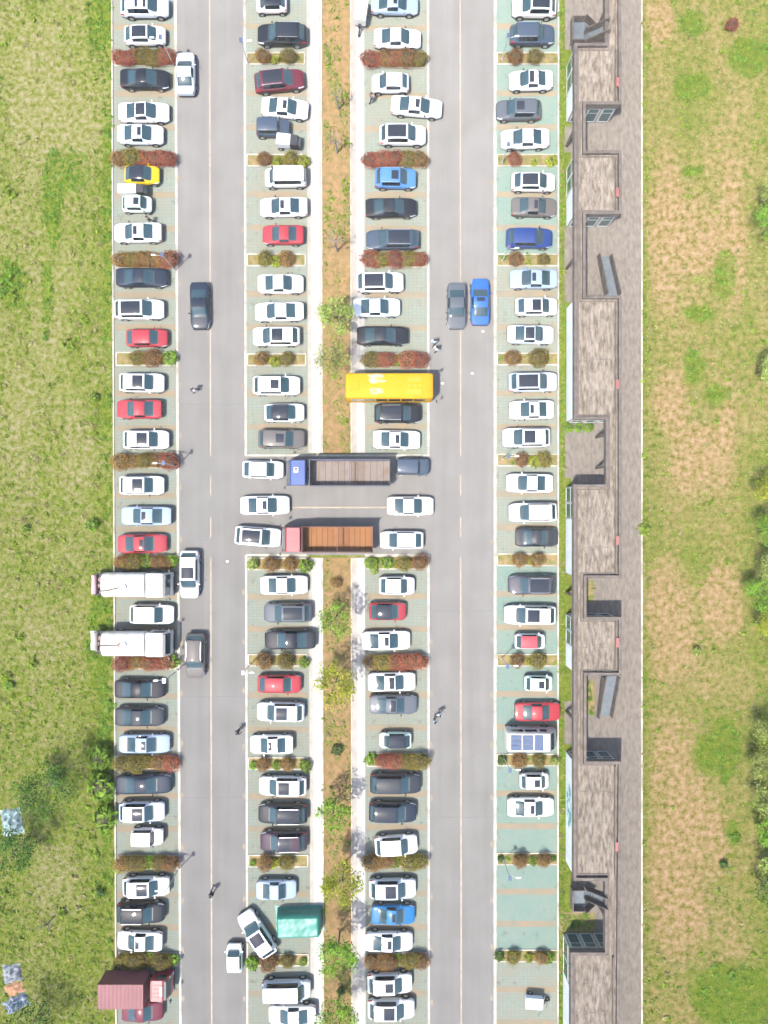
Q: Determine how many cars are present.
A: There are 119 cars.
